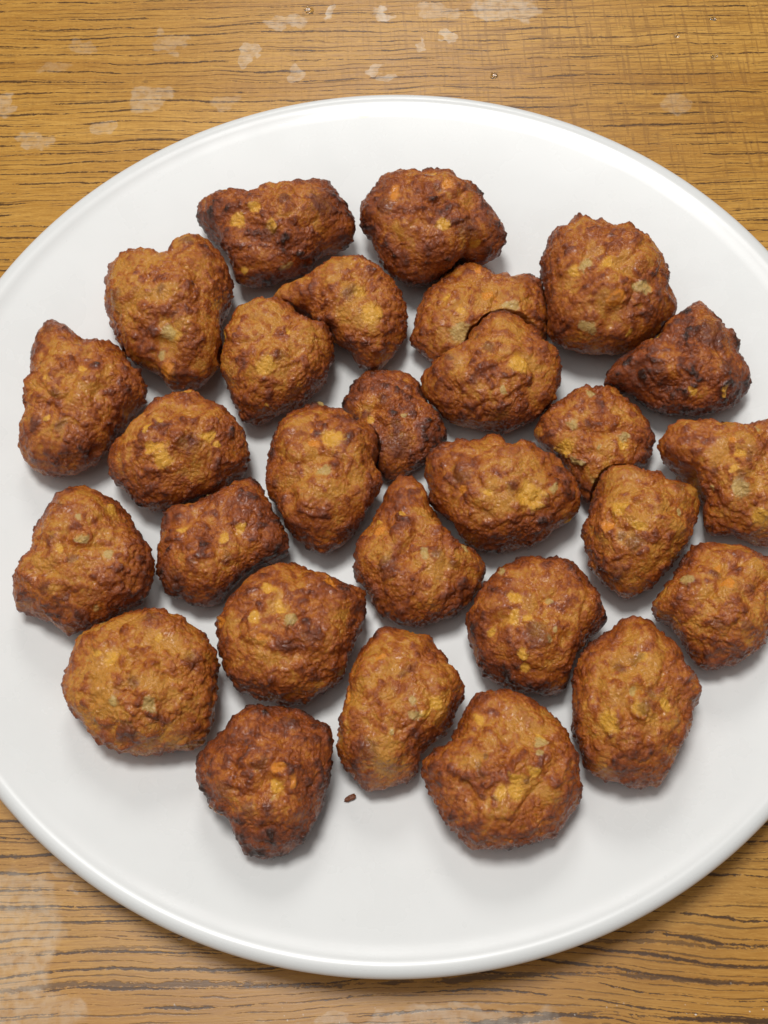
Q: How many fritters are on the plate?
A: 28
